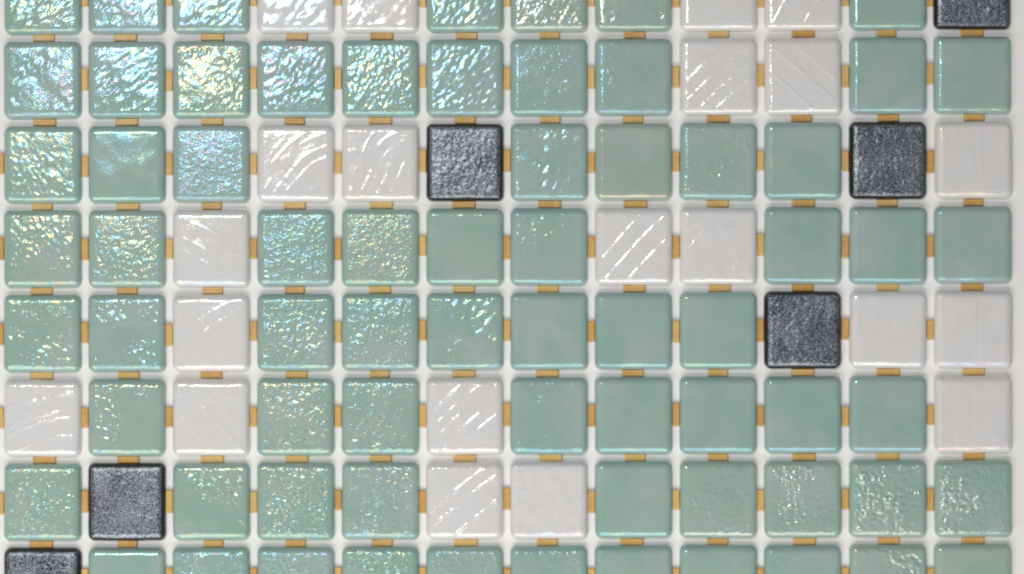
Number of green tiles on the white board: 69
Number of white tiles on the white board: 21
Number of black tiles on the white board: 6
